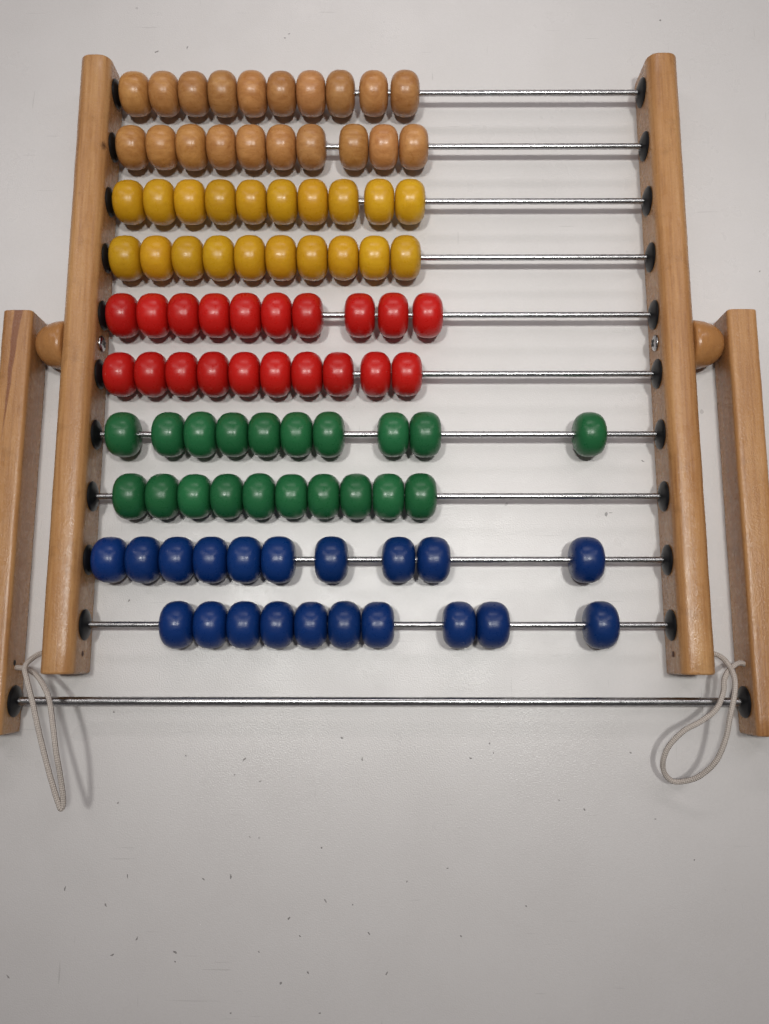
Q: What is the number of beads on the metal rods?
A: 100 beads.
